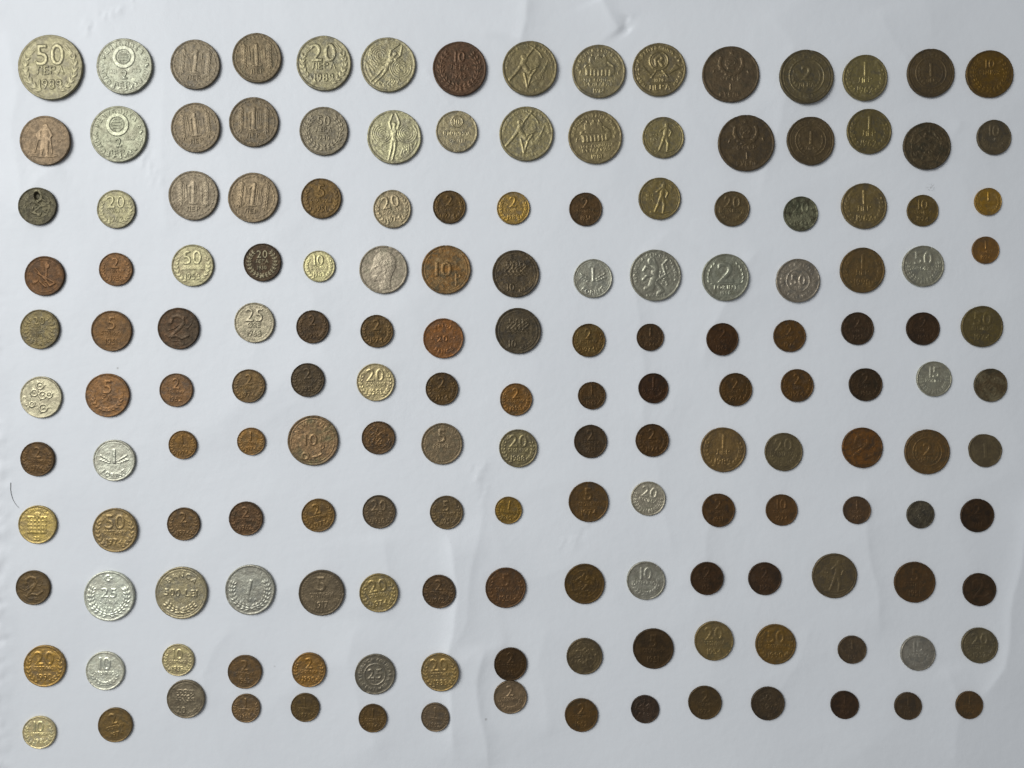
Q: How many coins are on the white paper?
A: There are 165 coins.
